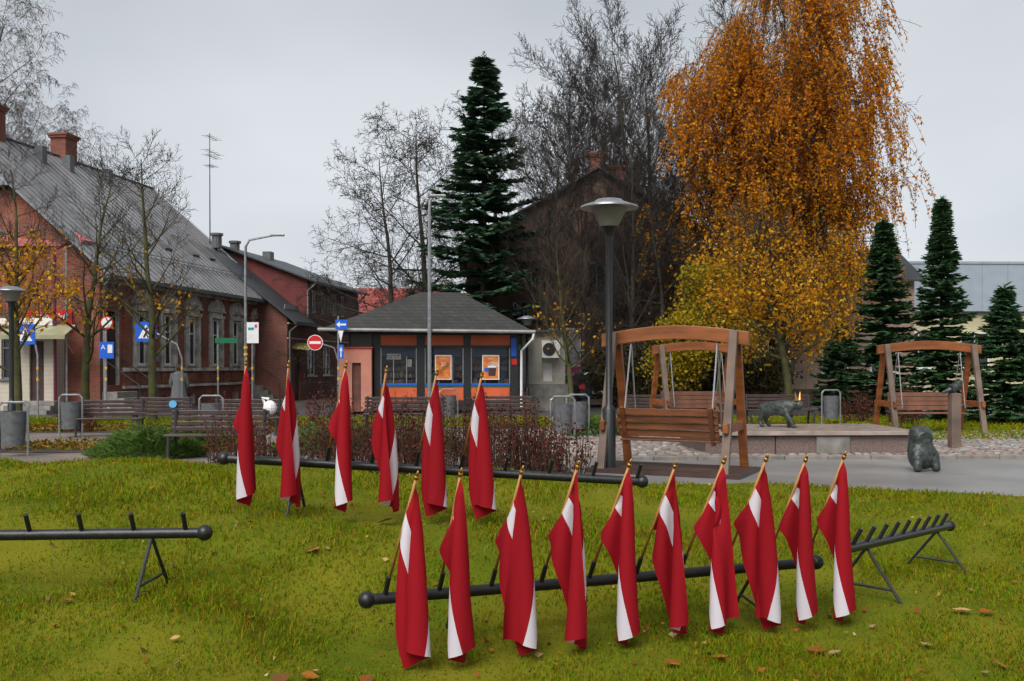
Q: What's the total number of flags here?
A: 16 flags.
